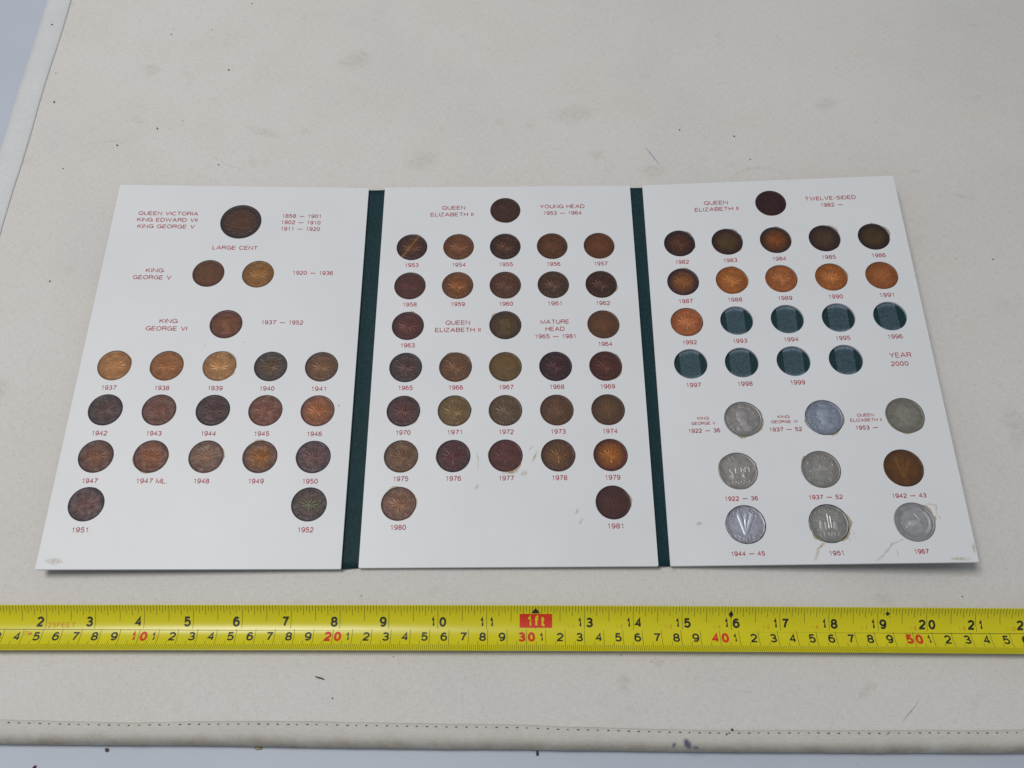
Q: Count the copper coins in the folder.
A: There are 65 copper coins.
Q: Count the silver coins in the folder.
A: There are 8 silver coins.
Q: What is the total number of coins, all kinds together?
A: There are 73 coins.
